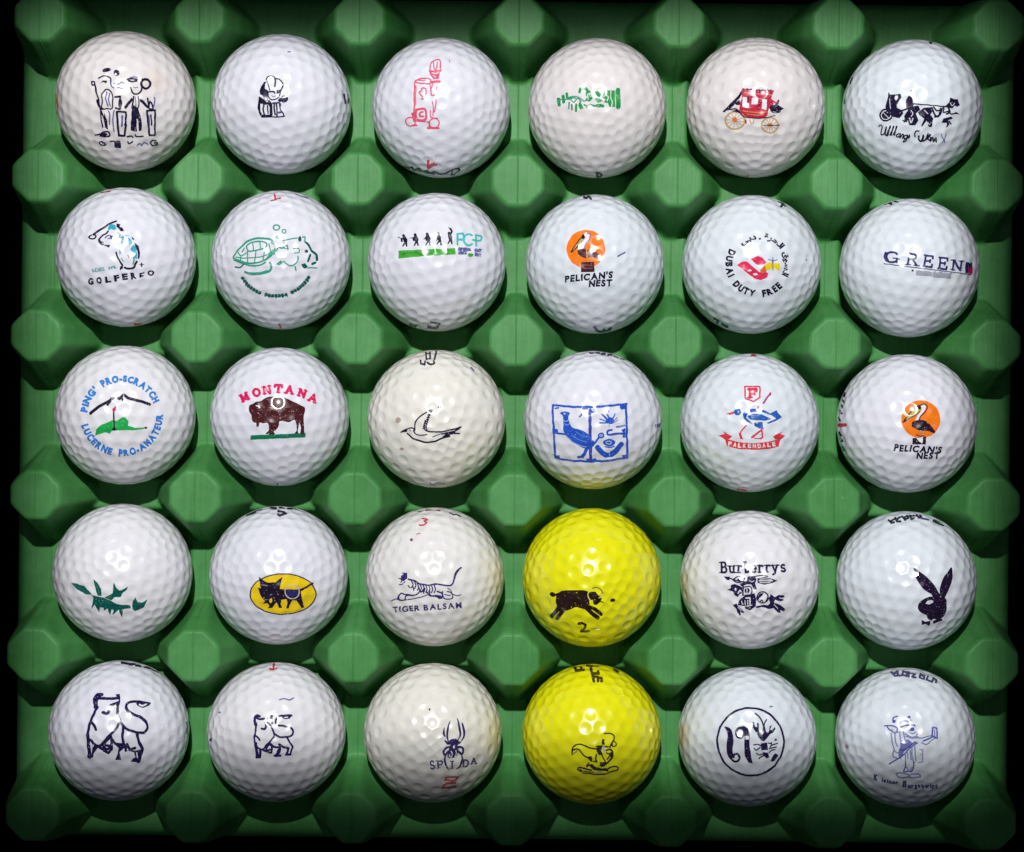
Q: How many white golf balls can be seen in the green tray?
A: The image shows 28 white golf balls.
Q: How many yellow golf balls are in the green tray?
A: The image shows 2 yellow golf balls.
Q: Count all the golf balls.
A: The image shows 30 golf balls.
